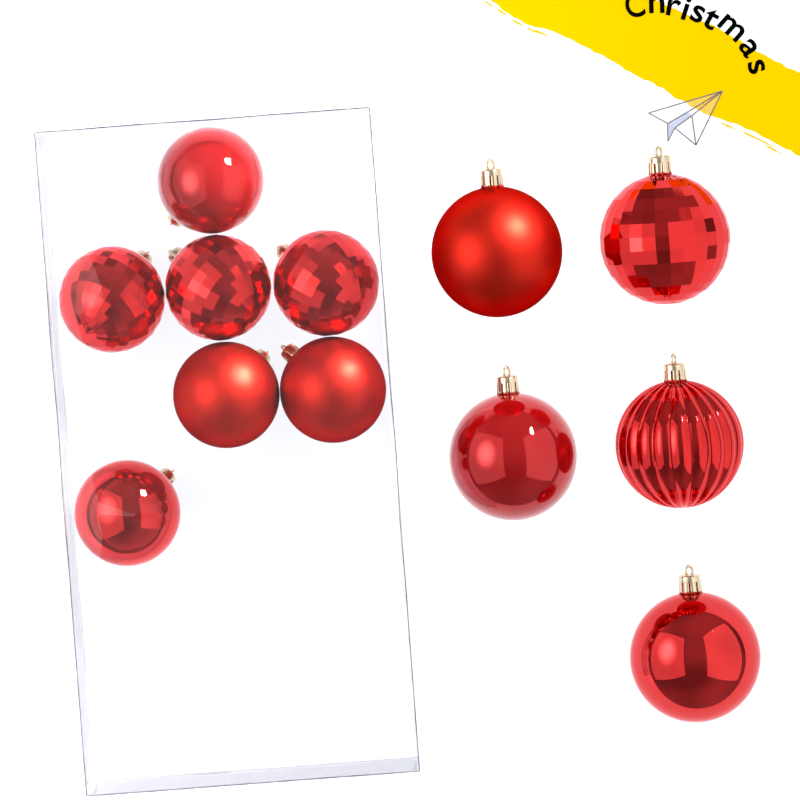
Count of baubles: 12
